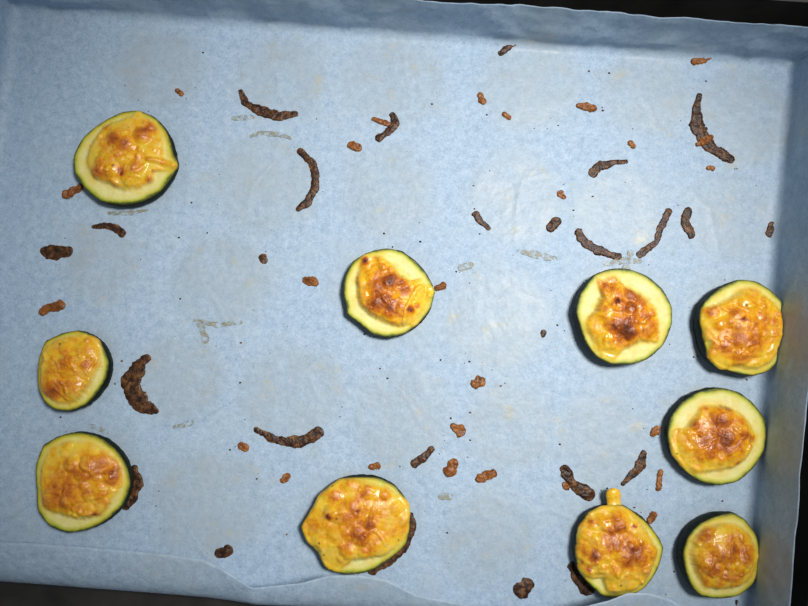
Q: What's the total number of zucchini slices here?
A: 10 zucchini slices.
